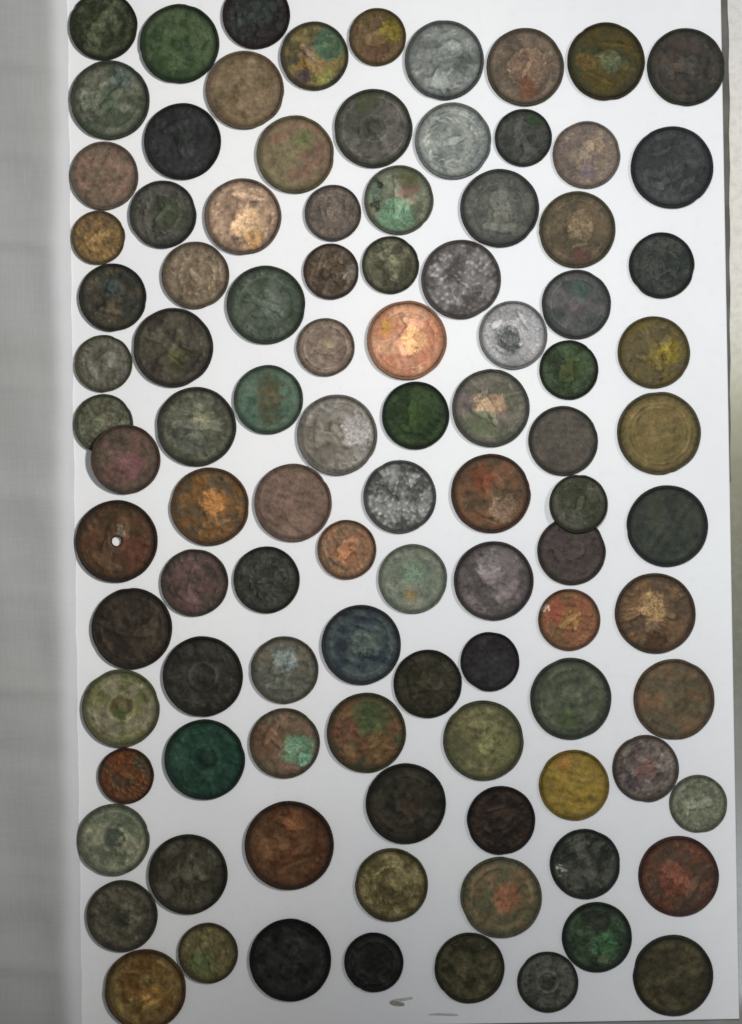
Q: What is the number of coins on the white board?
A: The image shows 100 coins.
